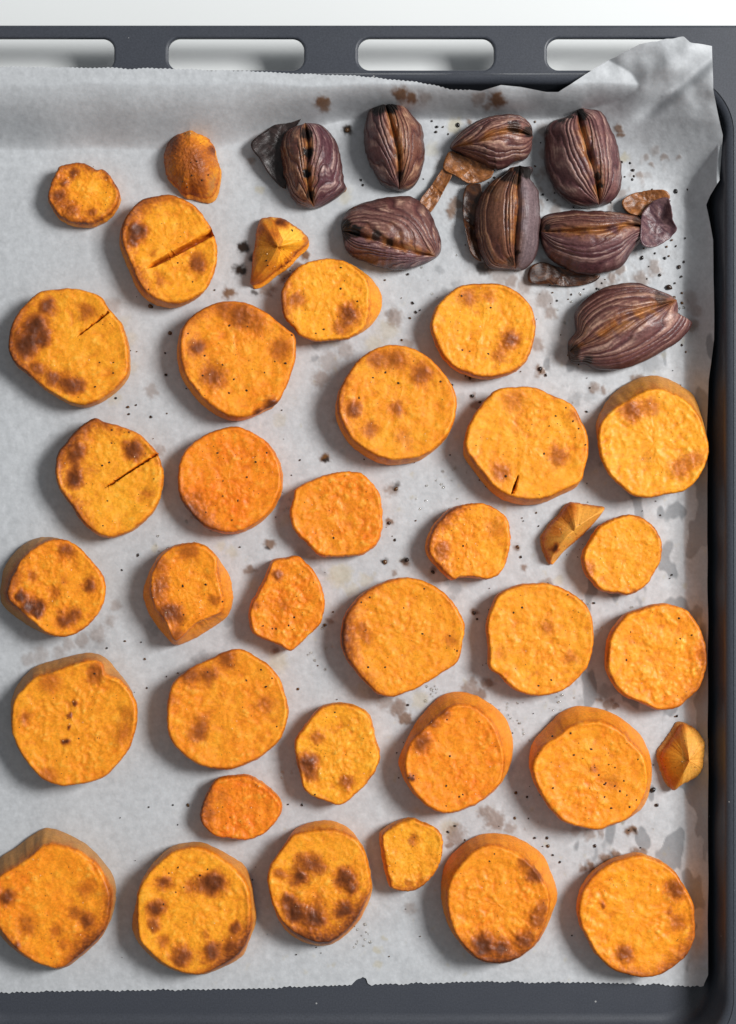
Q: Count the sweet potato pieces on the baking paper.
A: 36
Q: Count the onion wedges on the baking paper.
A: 8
